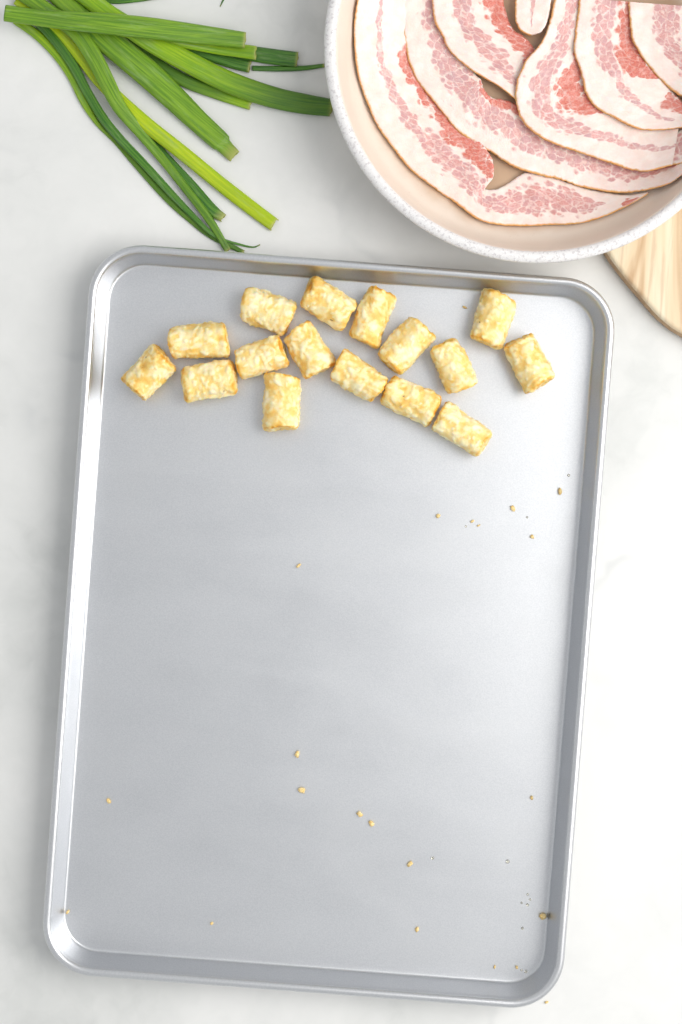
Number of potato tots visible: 16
